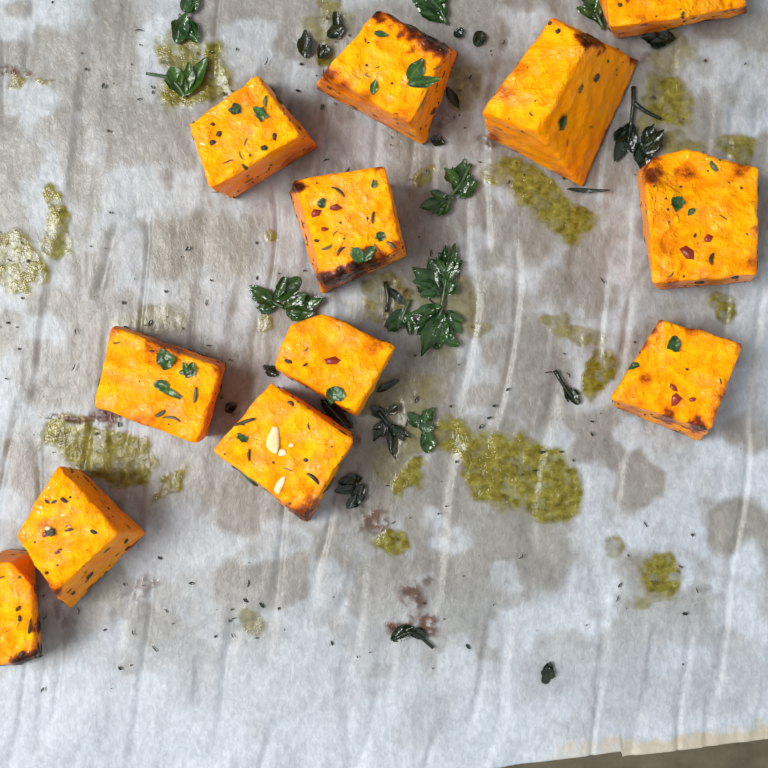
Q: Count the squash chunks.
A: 12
